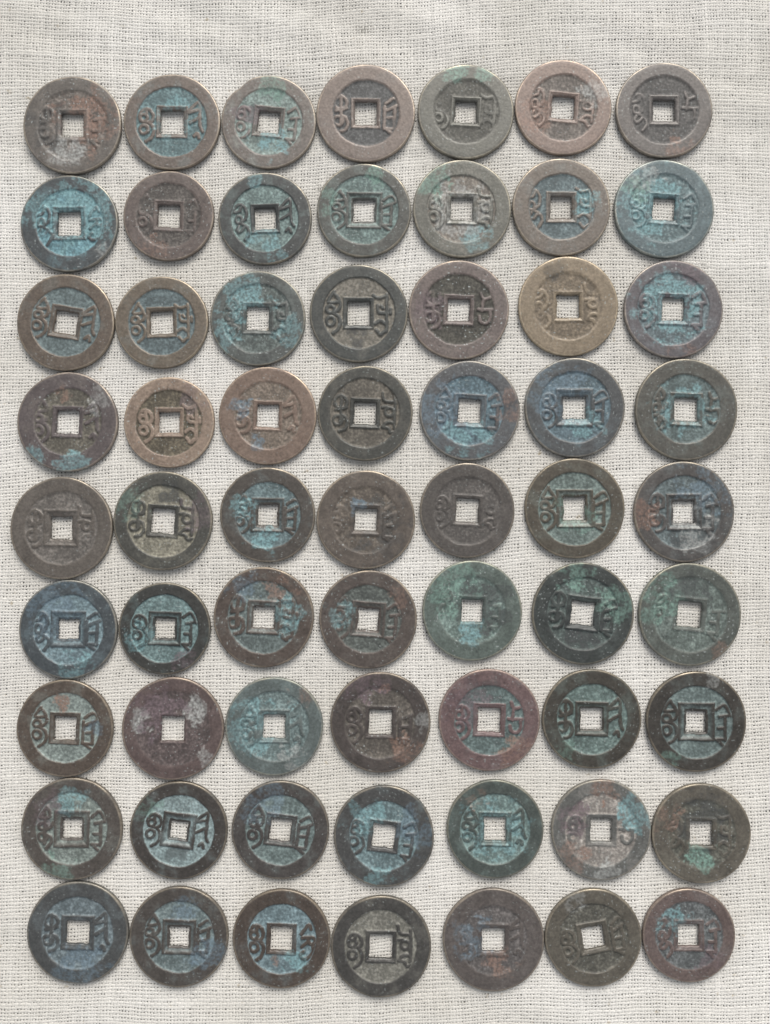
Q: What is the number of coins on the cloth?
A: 63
